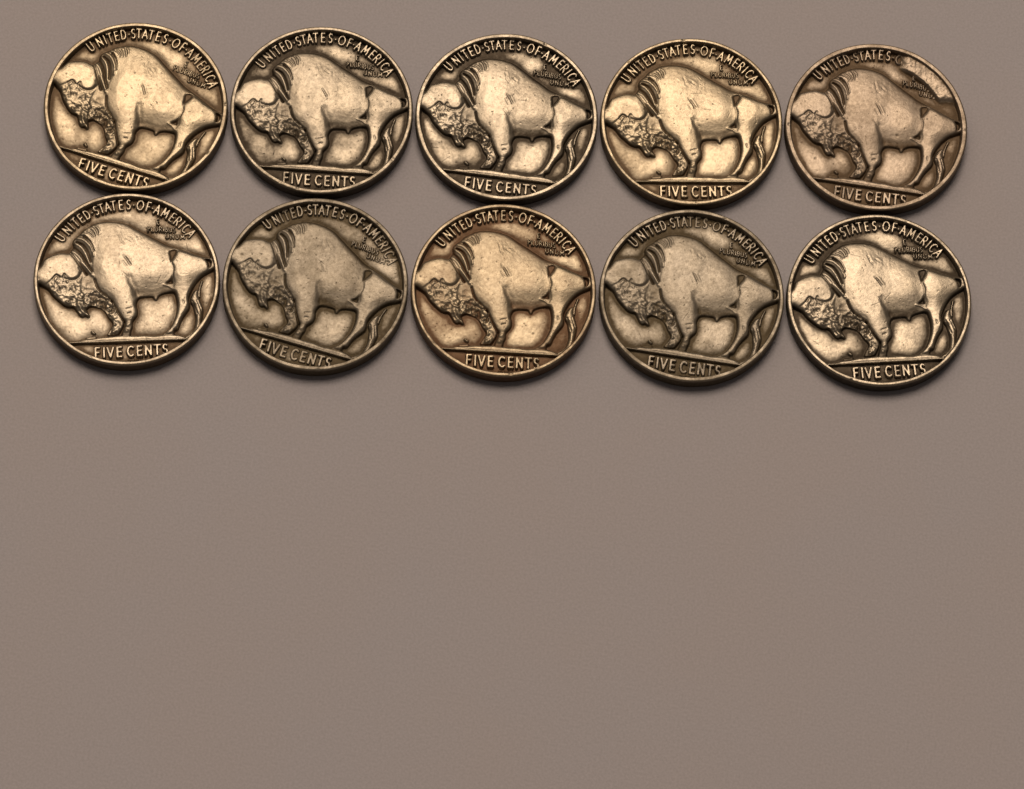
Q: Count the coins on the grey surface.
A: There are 10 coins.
